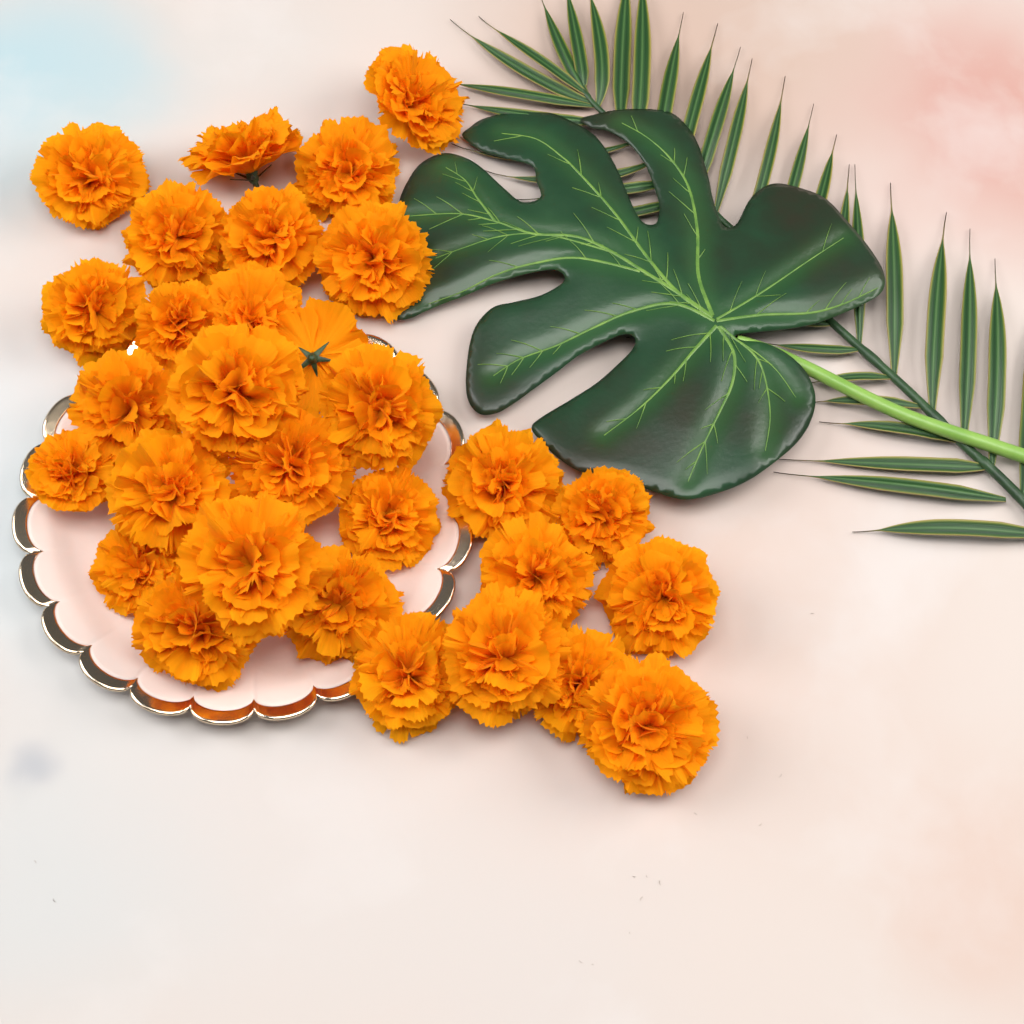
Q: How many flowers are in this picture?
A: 30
